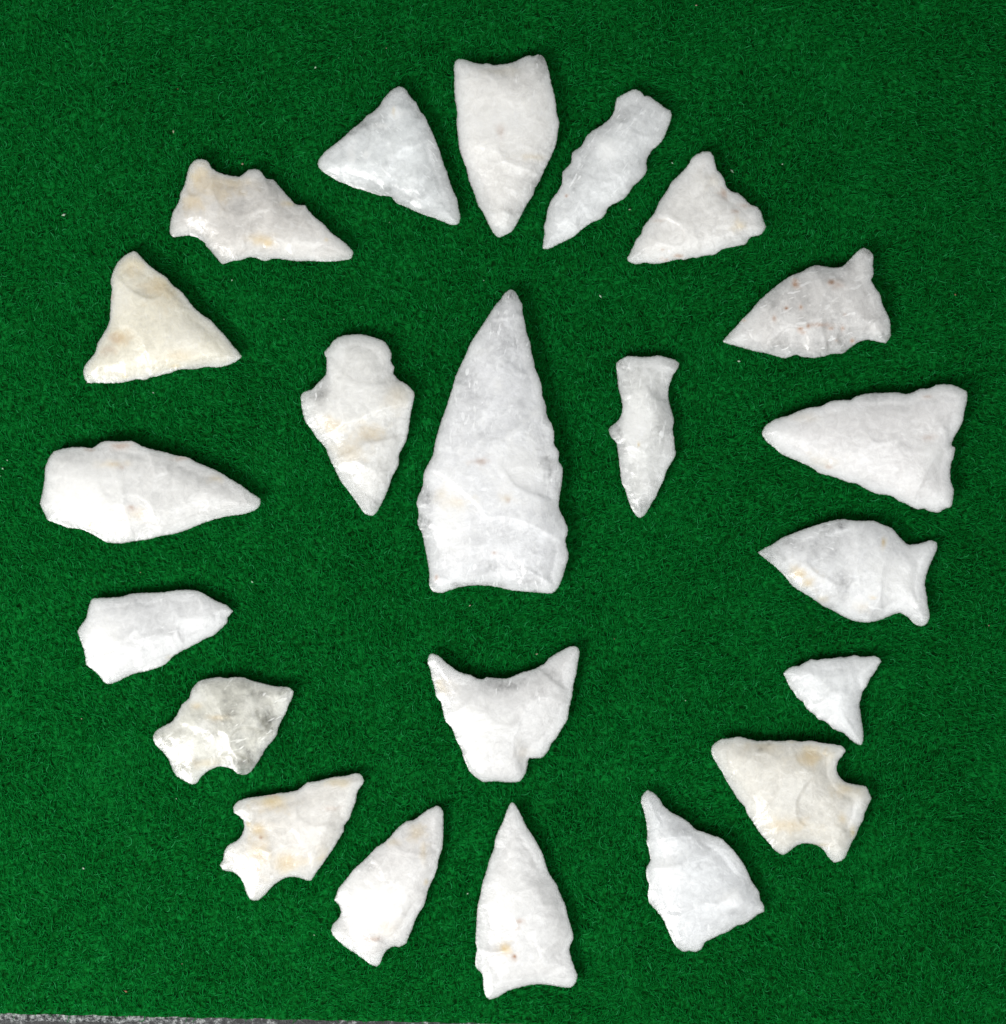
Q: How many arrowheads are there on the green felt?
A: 22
